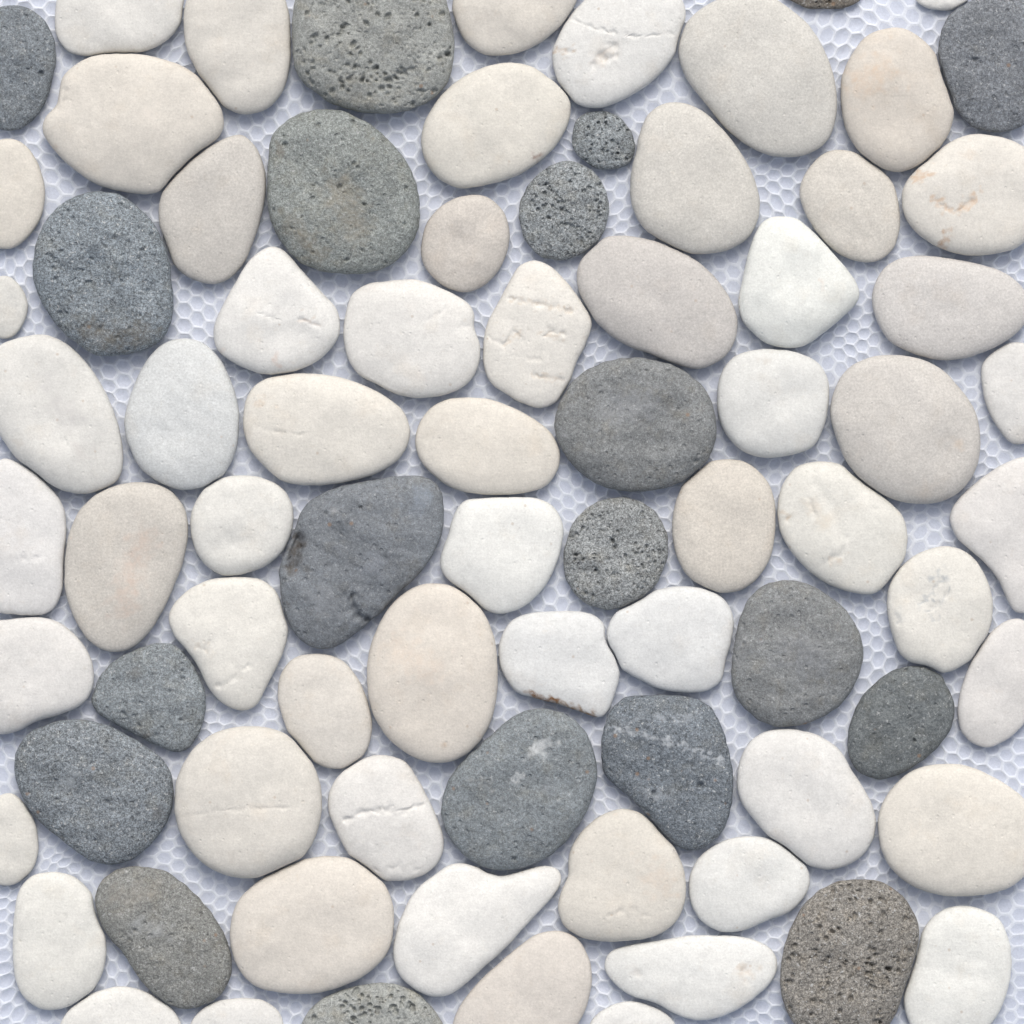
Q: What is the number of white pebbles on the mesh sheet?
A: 60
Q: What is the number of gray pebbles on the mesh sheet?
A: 20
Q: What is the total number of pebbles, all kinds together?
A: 80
